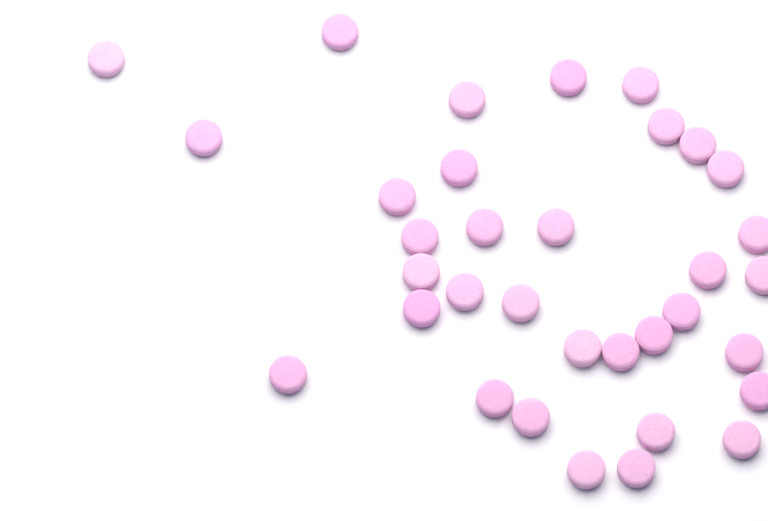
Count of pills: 34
